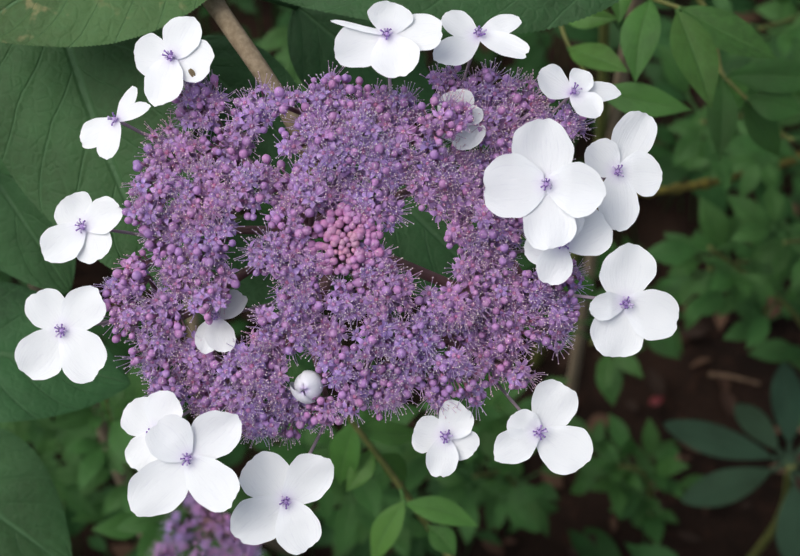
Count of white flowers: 19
